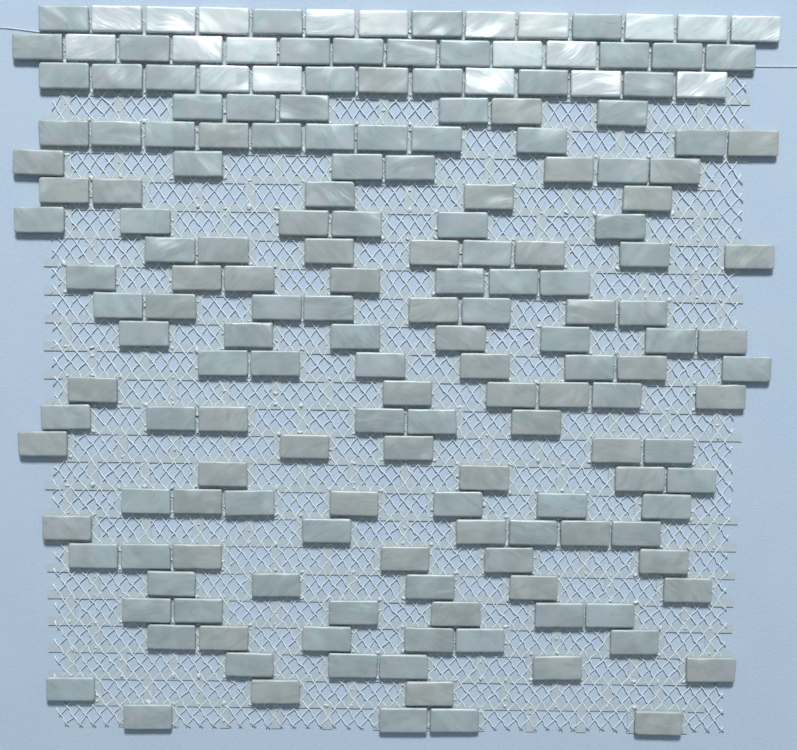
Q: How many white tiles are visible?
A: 20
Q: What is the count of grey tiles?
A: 162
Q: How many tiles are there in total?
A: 182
